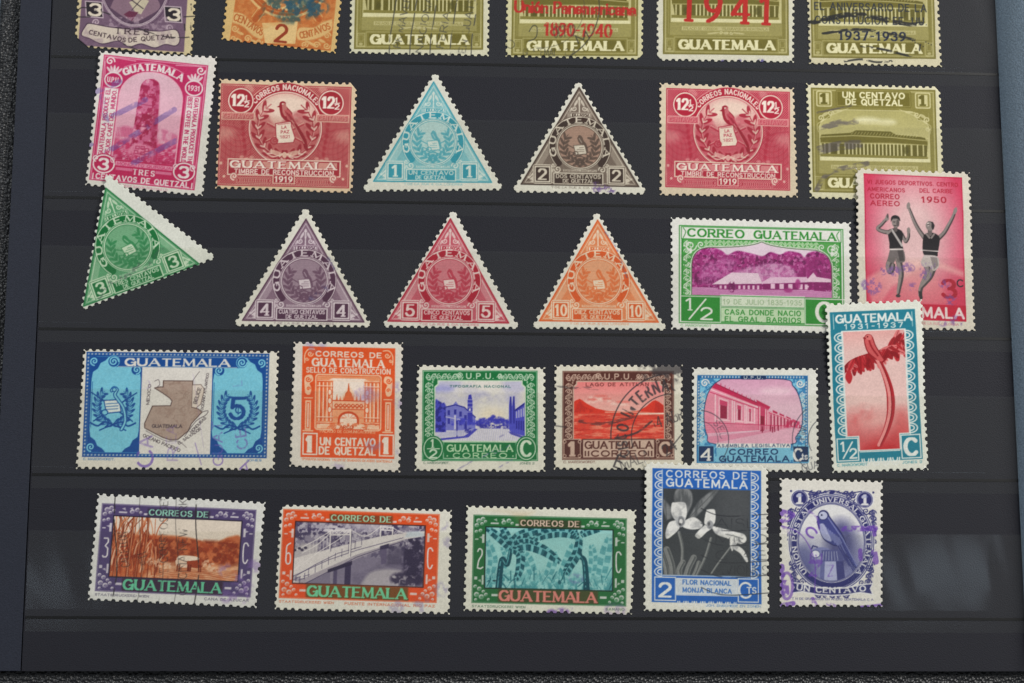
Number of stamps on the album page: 29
